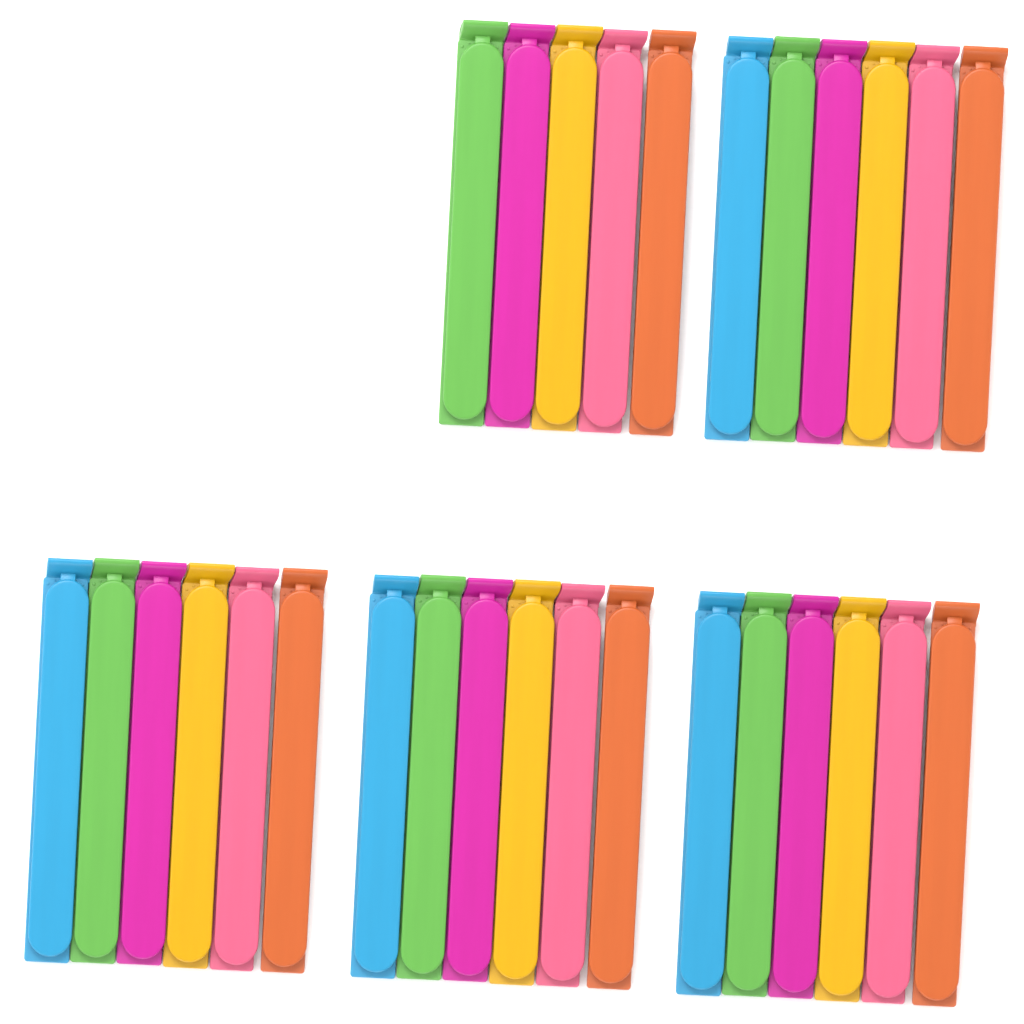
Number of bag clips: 29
